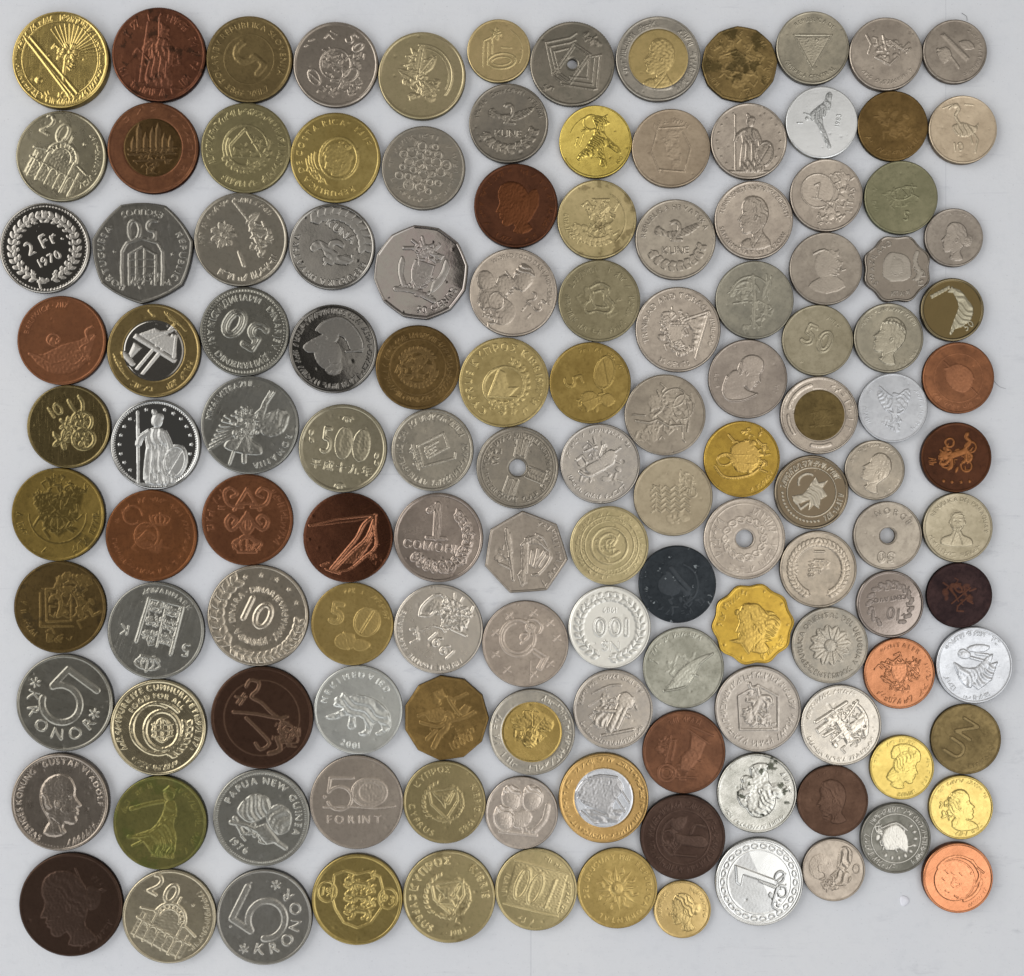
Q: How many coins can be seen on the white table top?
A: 130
